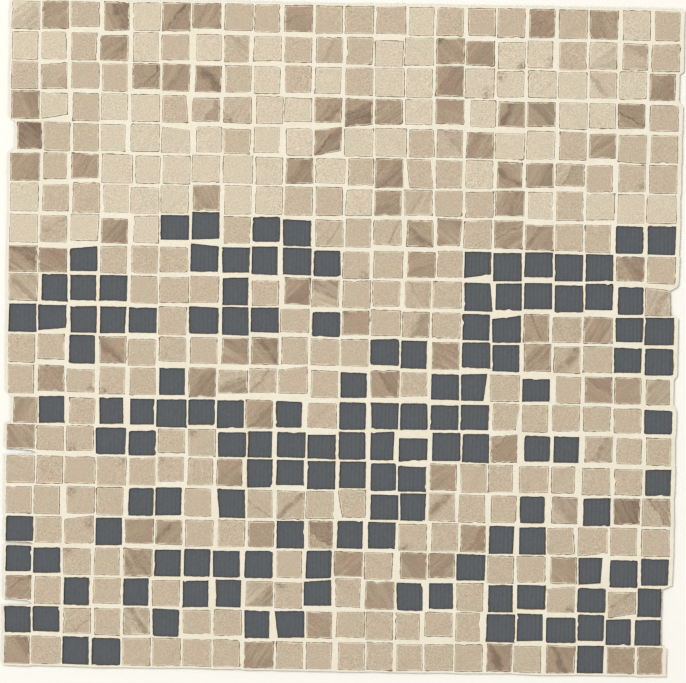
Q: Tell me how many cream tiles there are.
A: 65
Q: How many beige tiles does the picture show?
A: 199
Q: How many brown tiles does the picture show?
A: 85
